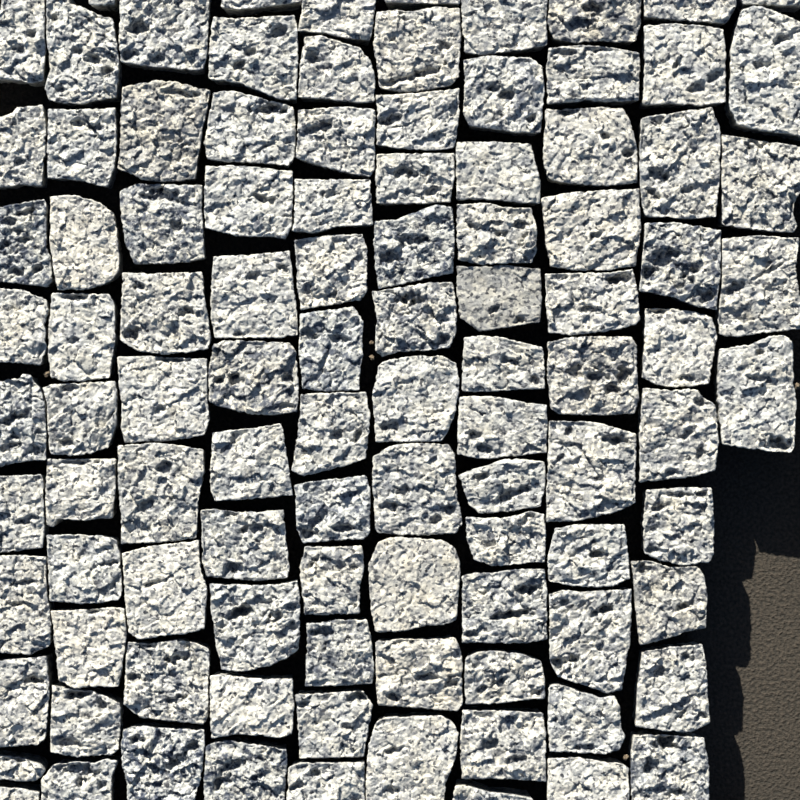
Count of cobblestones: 103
